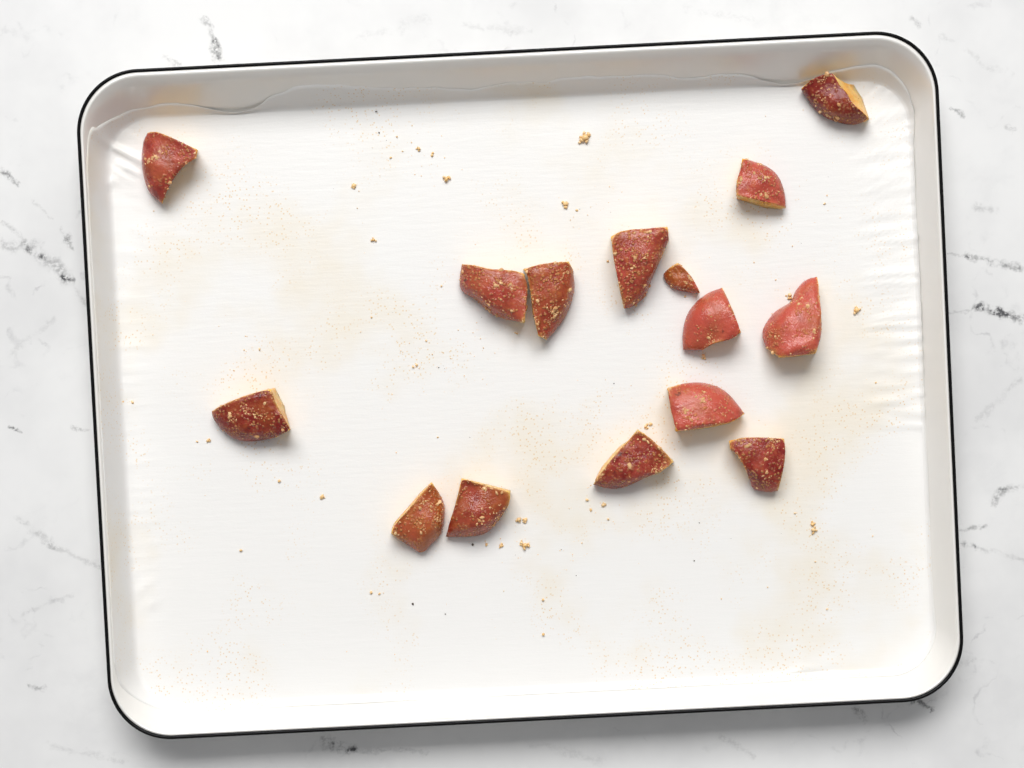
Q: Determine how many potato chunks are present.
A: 15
